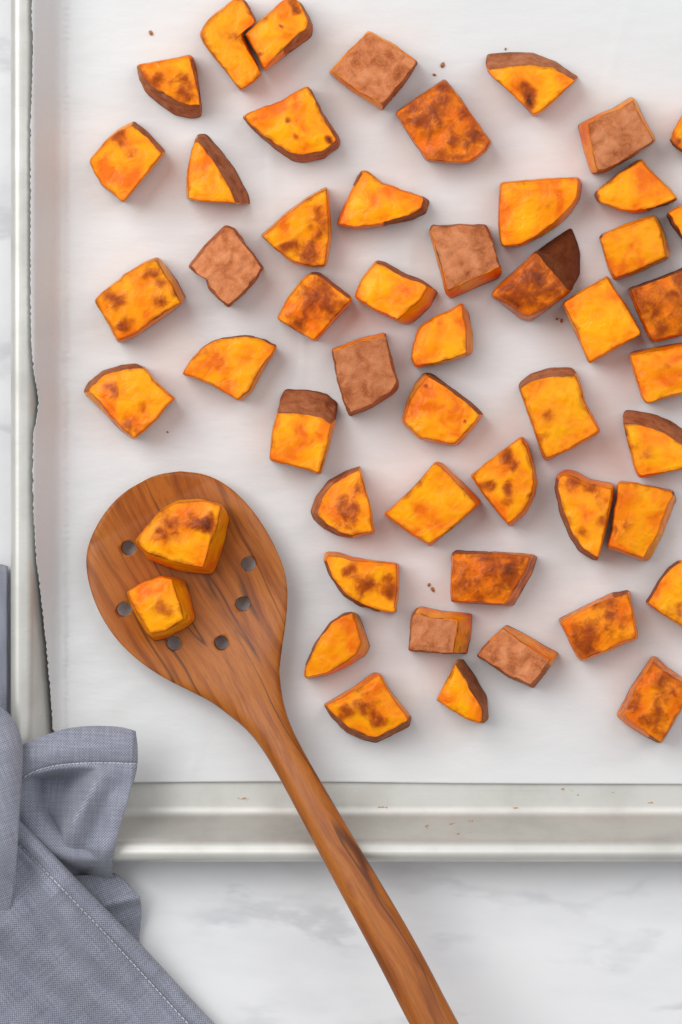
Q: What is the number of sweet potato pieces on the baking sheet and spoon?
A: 51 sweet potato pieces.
